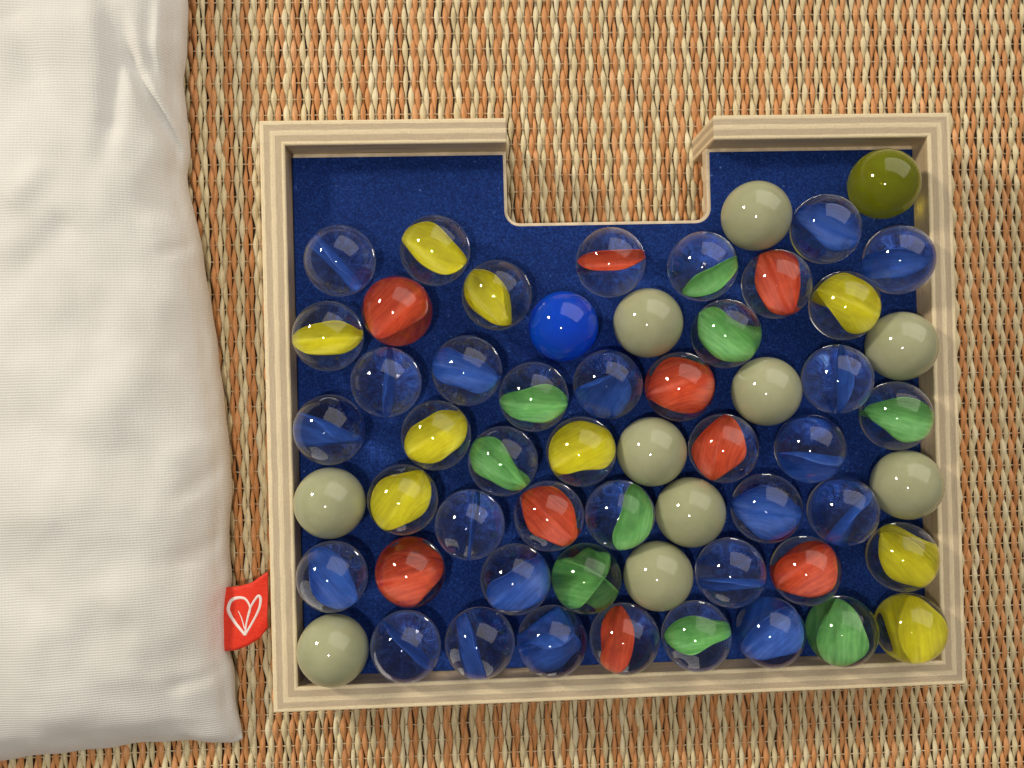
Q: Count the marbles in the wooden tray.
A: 58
